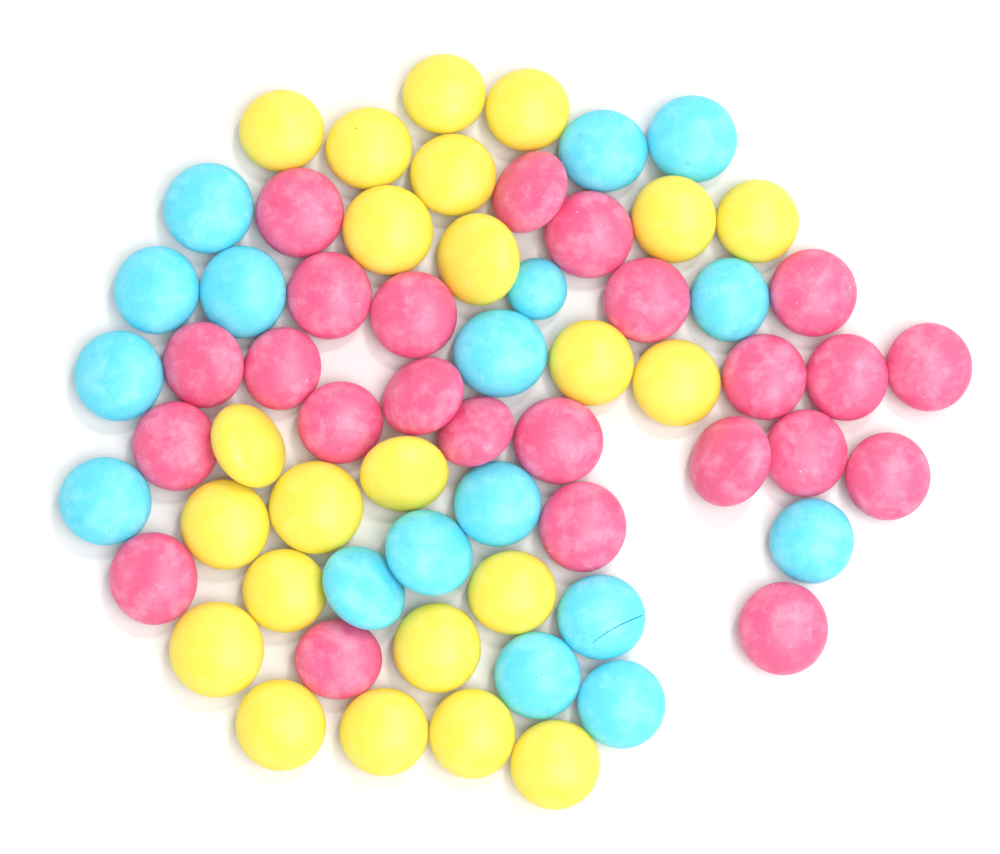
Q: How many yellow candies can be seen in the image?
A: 23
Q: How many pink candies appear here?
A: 24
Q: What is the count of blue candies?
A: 17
